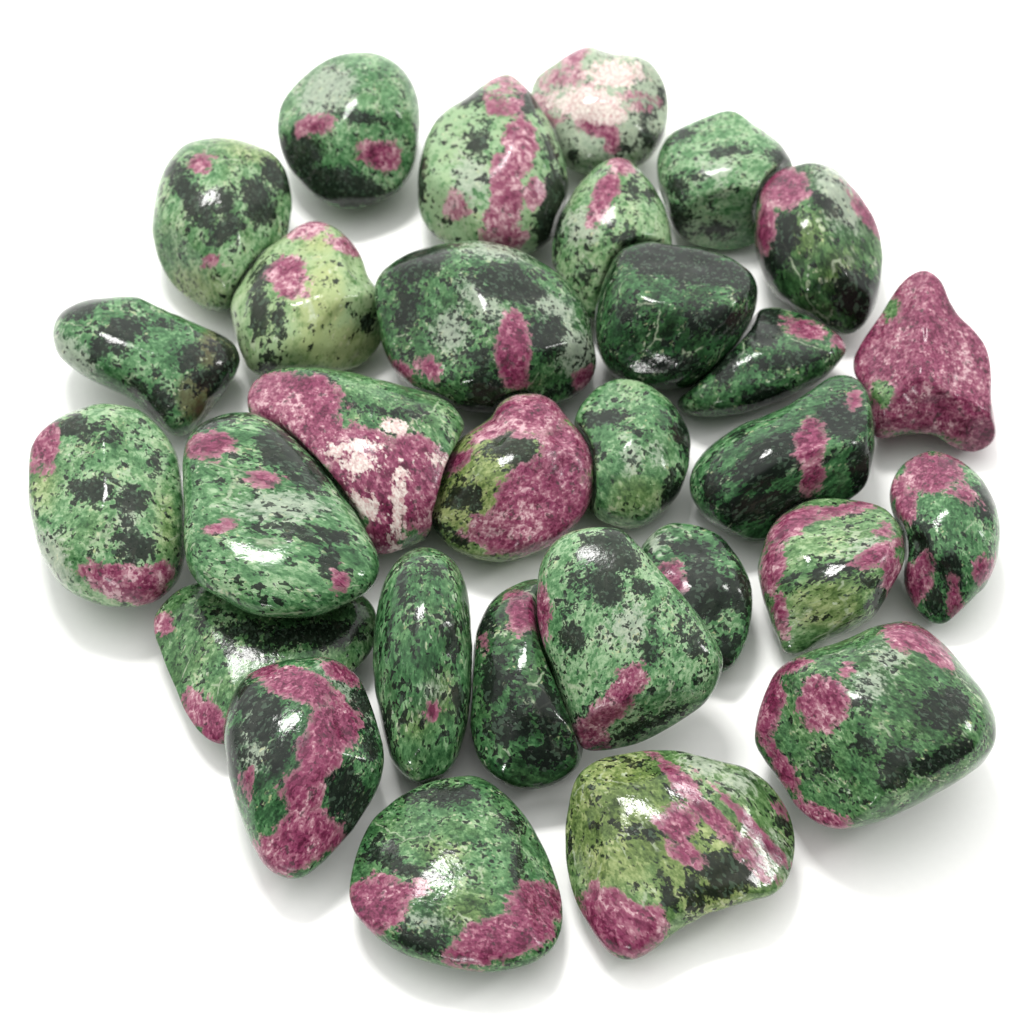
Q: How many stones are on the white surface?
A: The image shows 30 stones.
